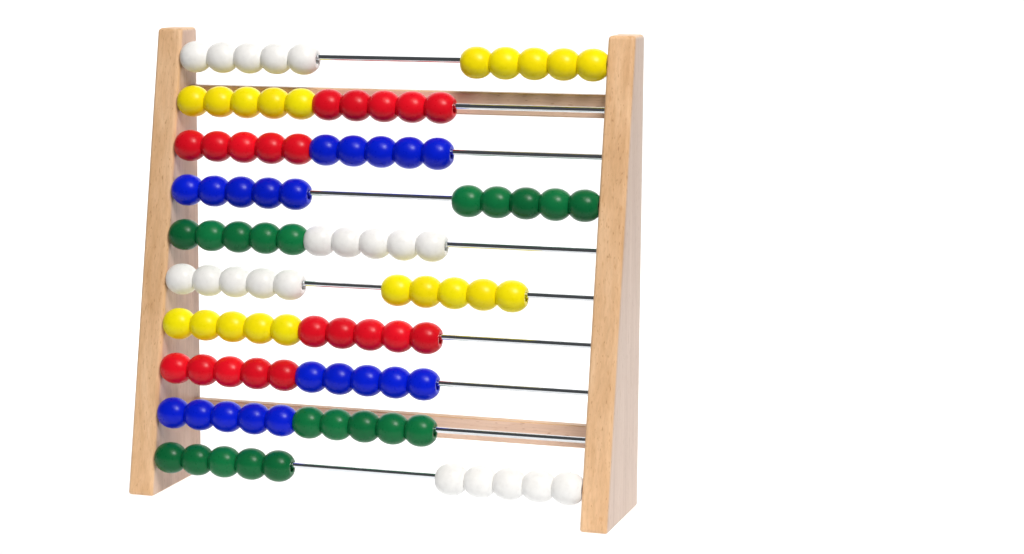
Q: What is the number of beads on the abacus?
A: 100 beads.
